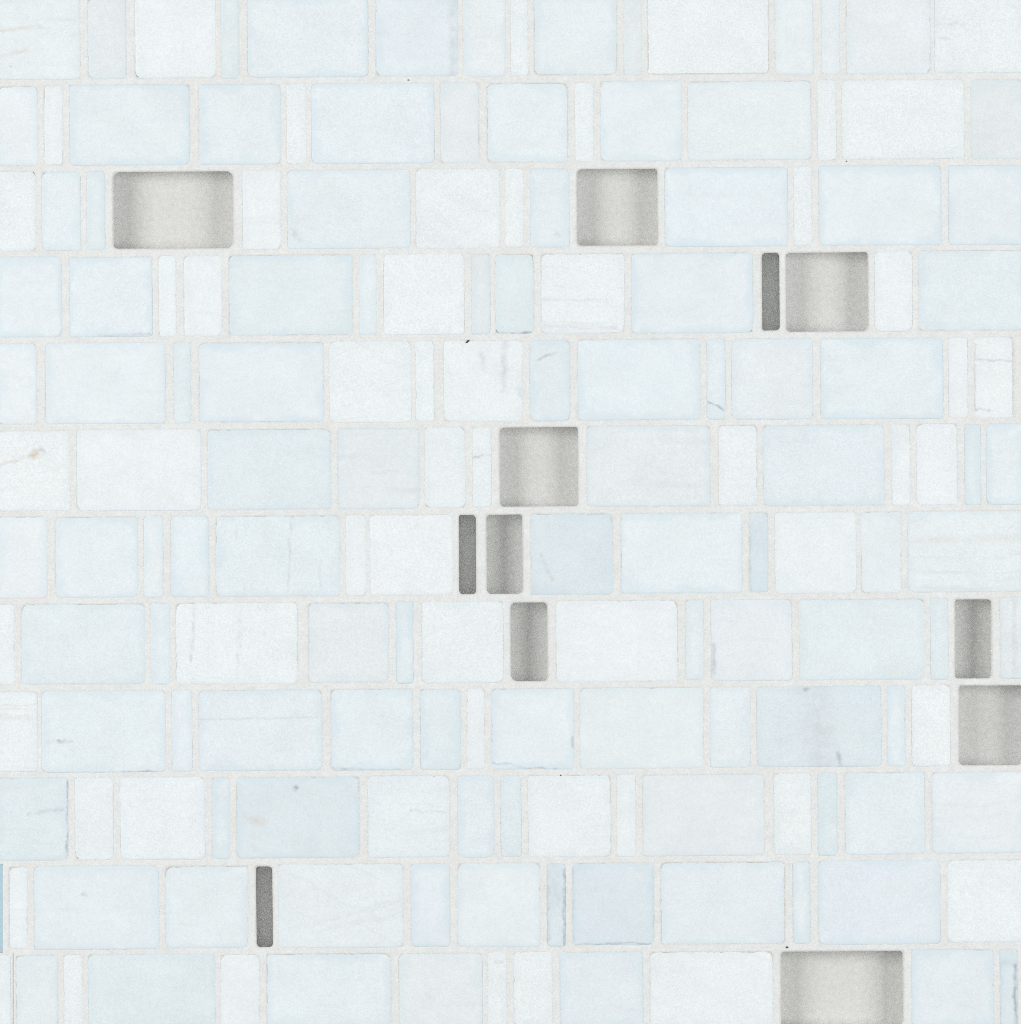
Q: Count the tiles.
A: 160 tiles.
